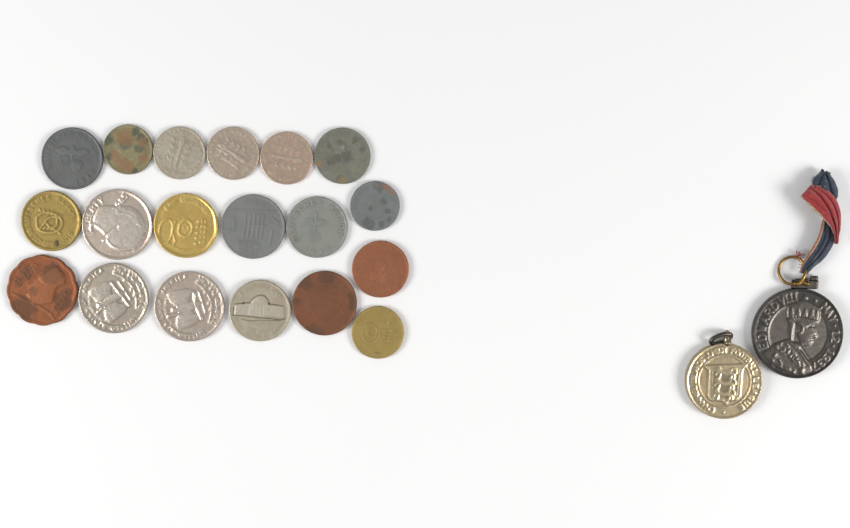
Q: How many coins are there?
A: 19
